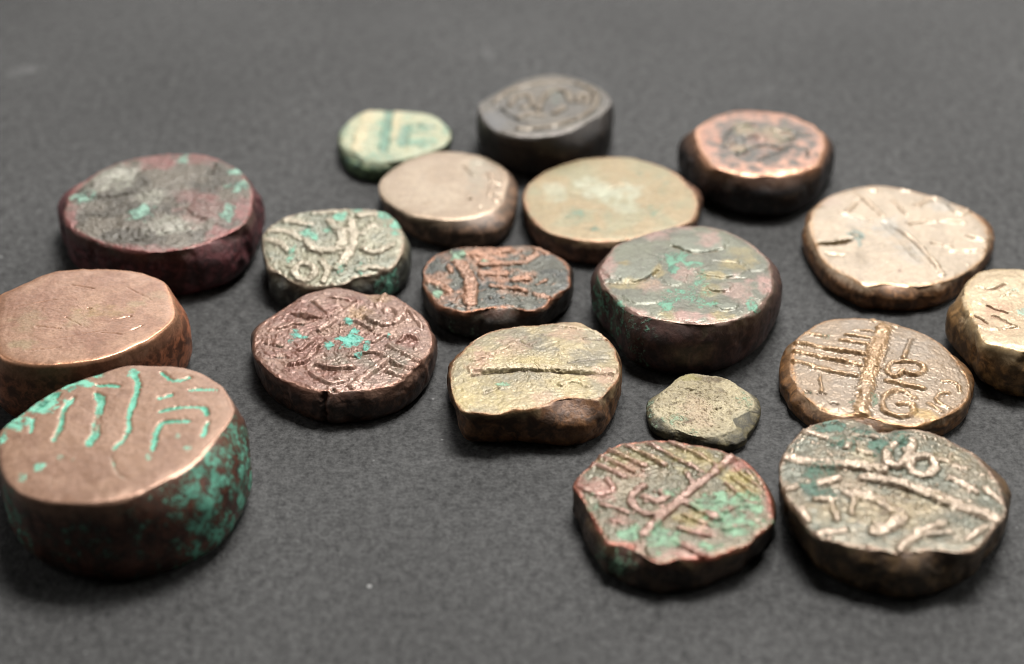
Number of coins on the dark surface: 19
